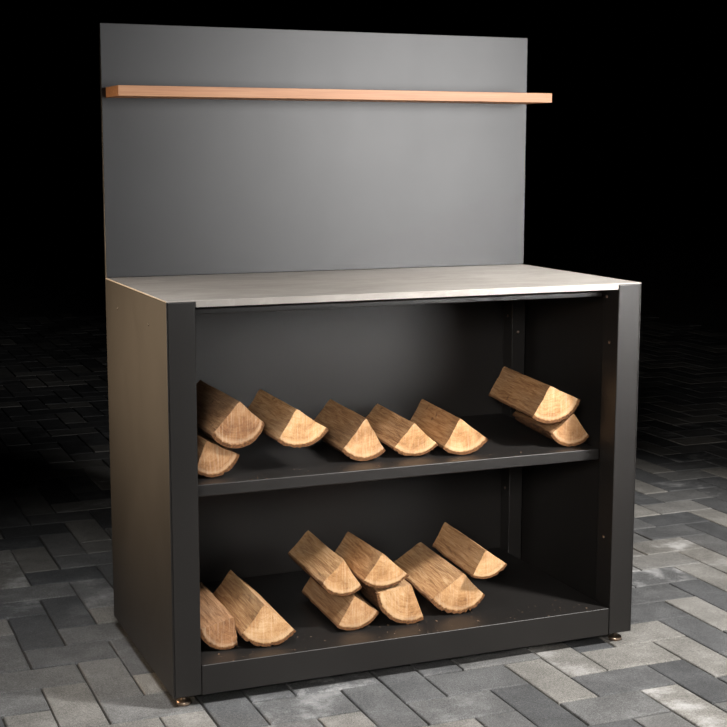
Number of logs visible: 16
